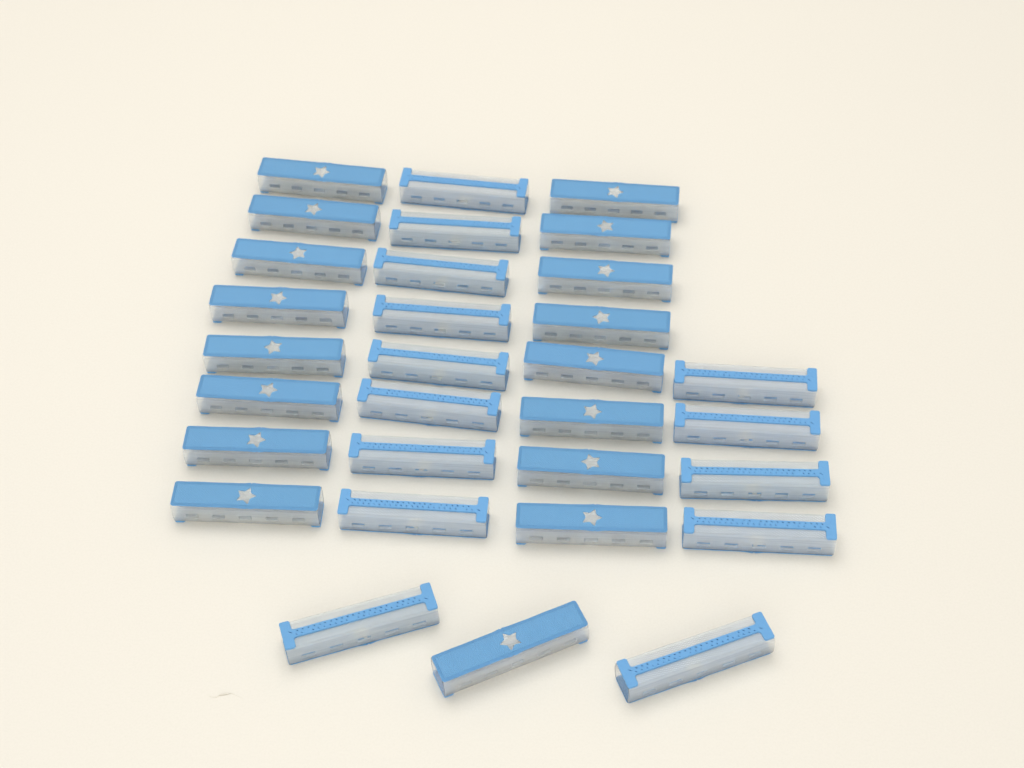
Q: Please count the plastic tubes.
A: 31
